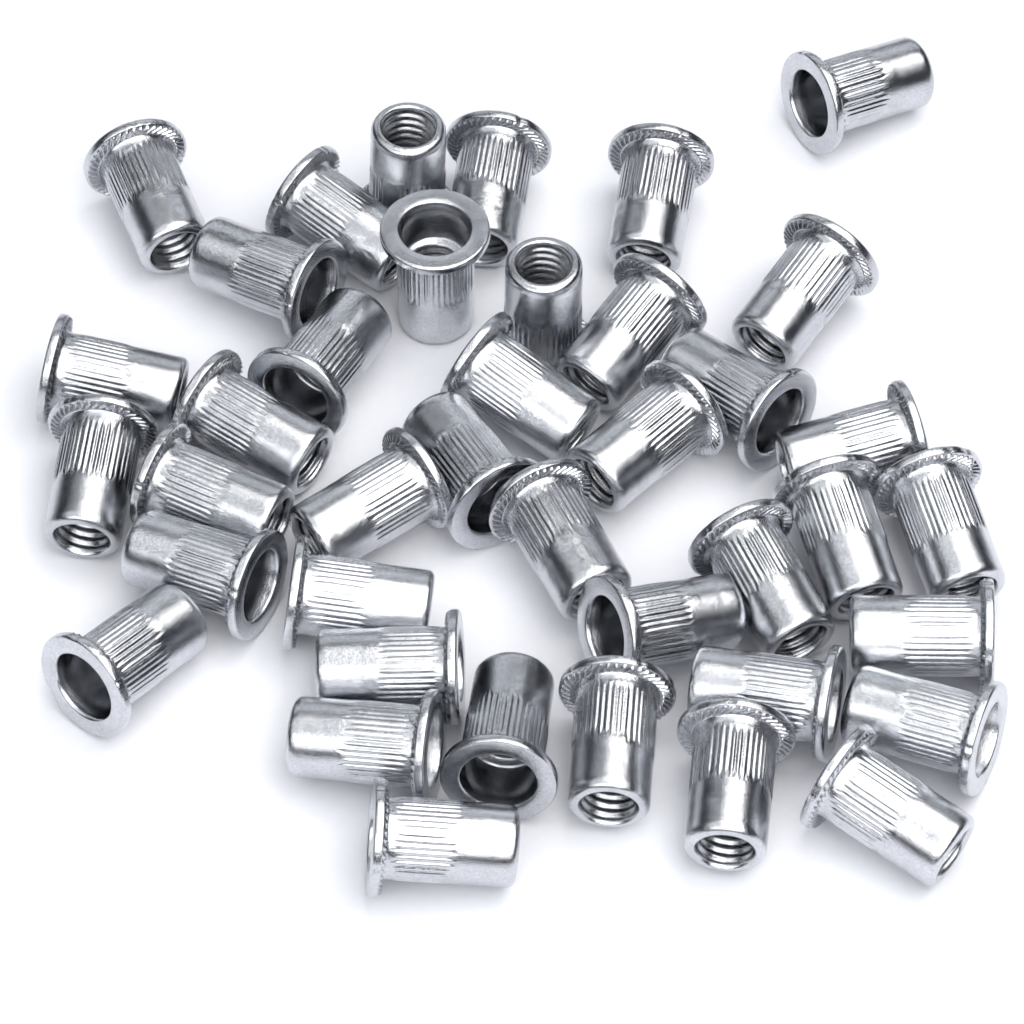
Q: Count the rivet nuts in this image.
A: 40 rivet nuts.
